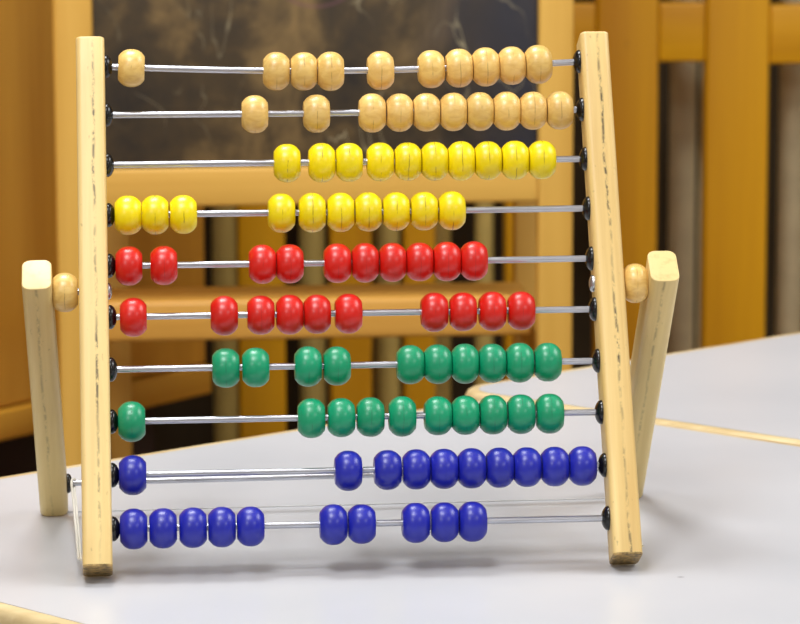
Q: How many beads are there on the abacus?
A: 102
